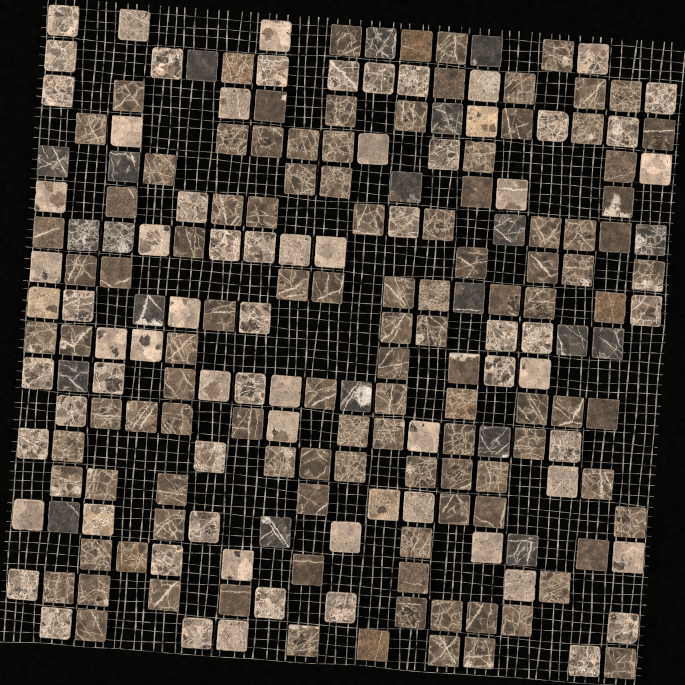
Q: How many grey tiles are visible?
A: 21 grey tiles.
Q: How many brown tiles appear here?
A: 111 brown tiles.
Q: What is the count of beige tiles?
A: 73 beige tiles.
